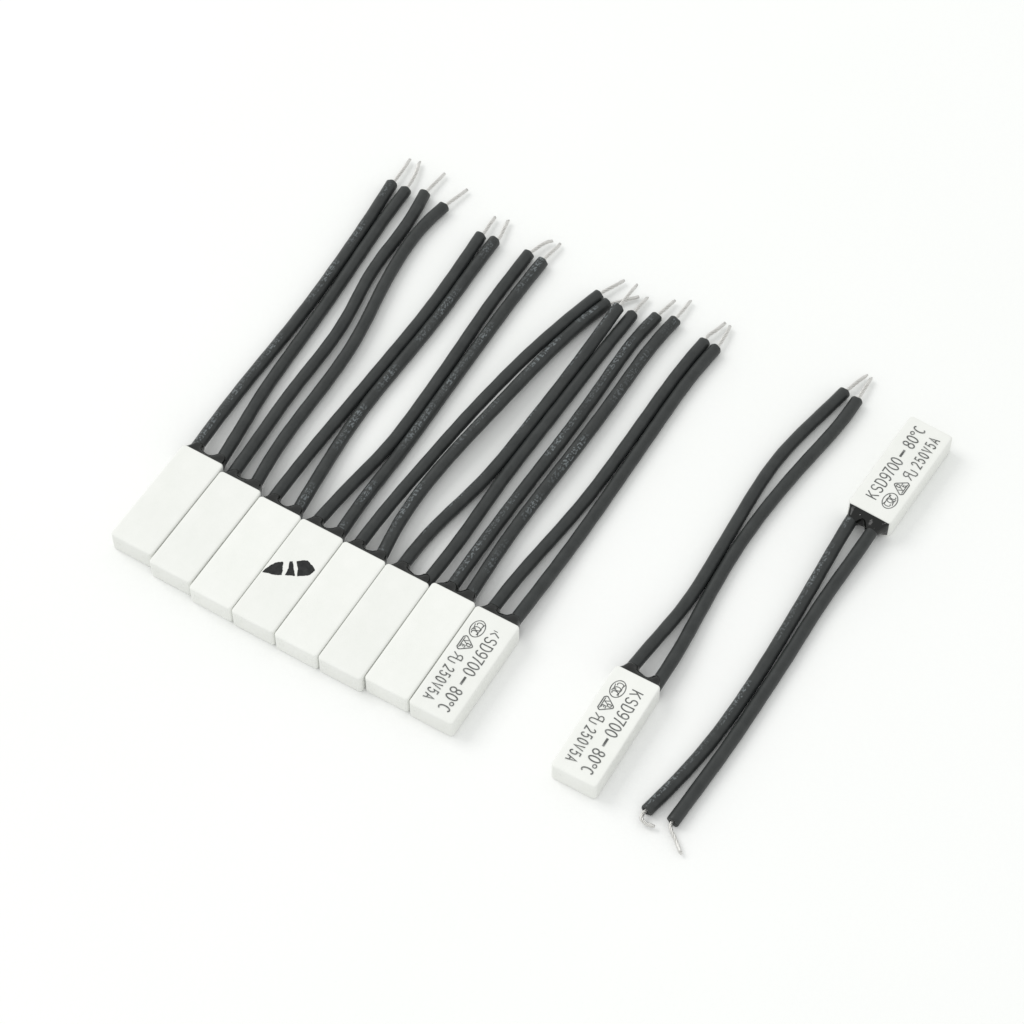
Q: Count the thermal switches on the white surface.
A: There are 10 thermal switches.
